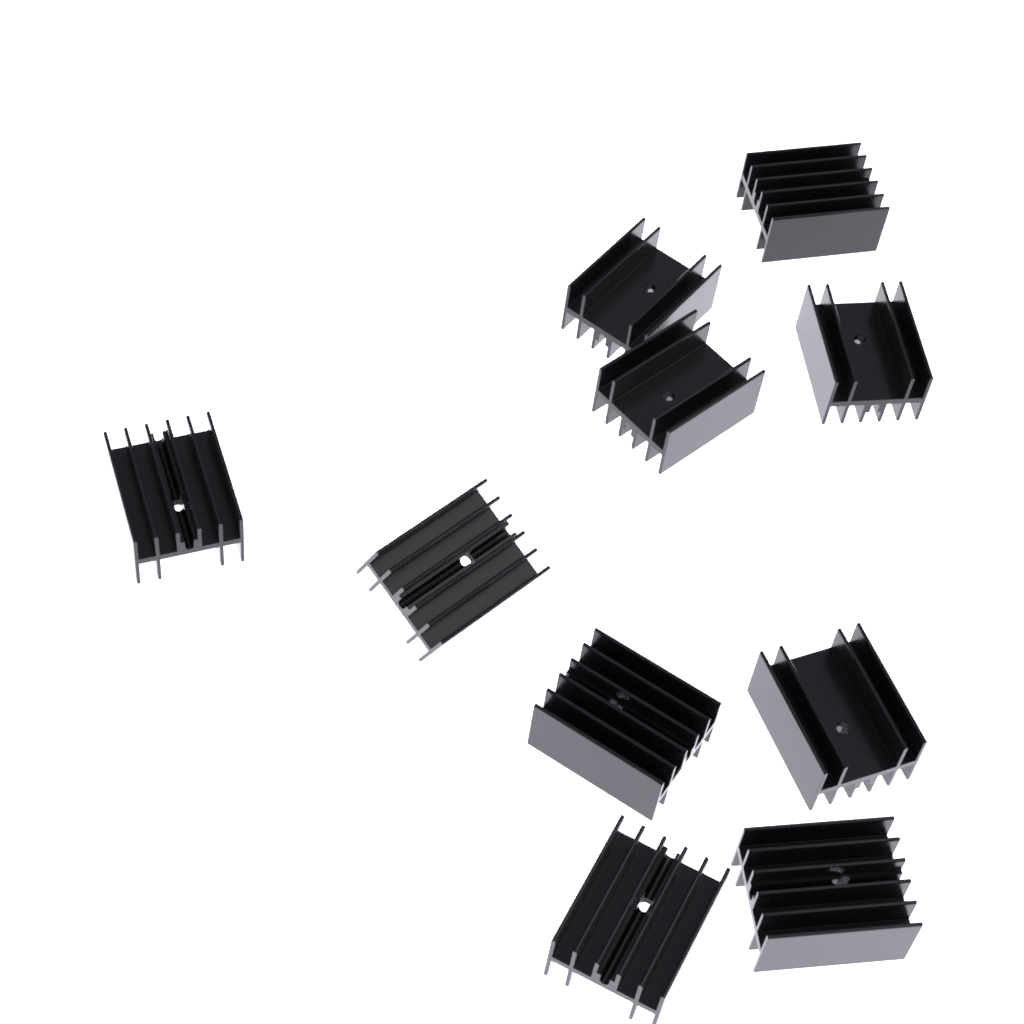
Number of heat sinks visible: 10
